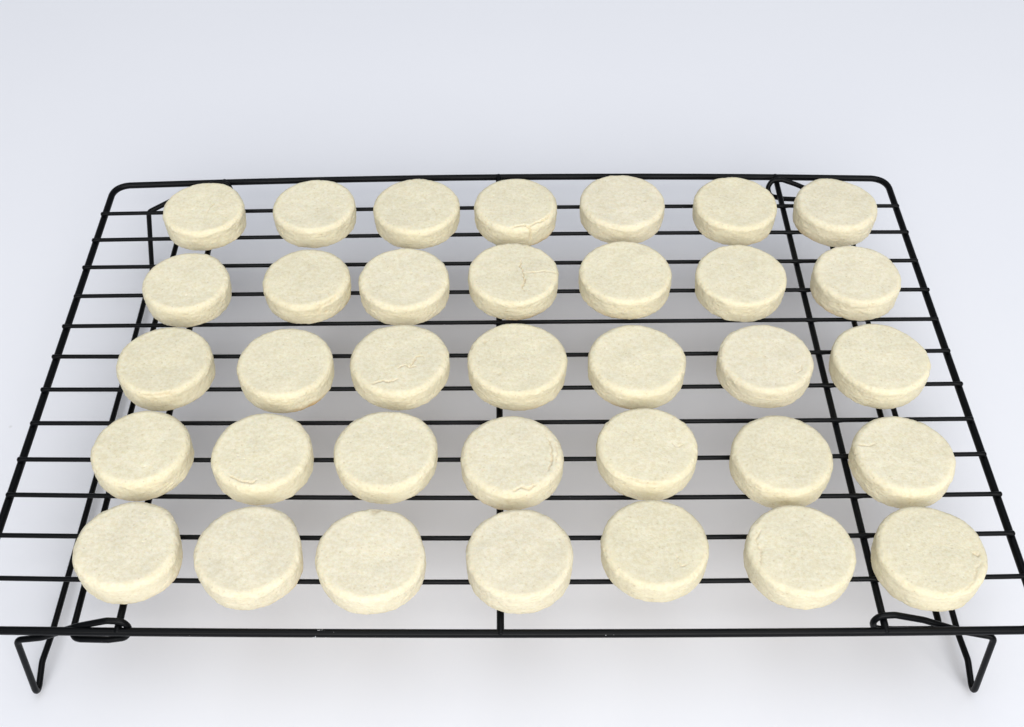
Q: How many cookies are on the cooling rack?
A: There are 35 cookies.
